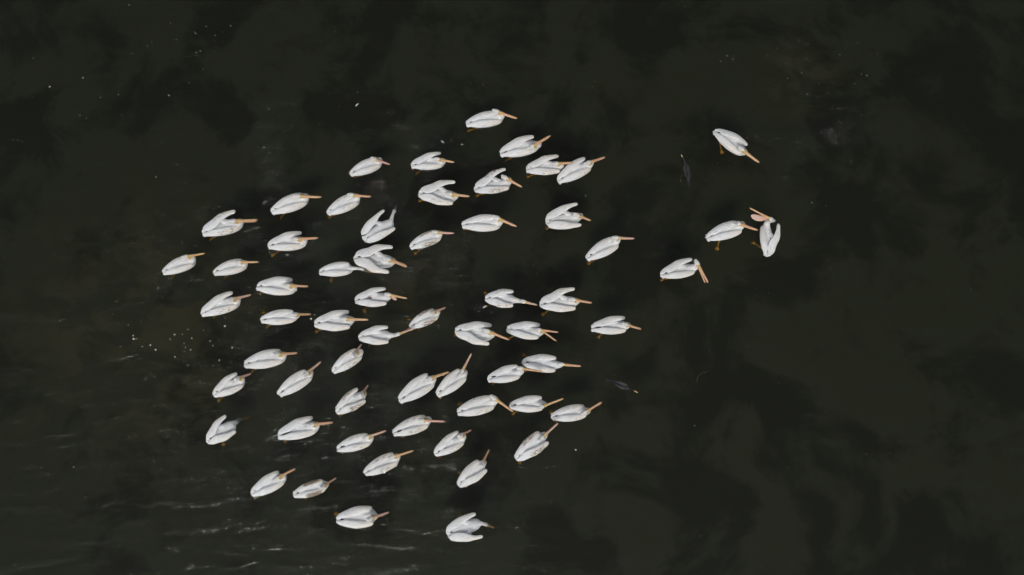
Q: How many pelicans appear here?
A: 61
